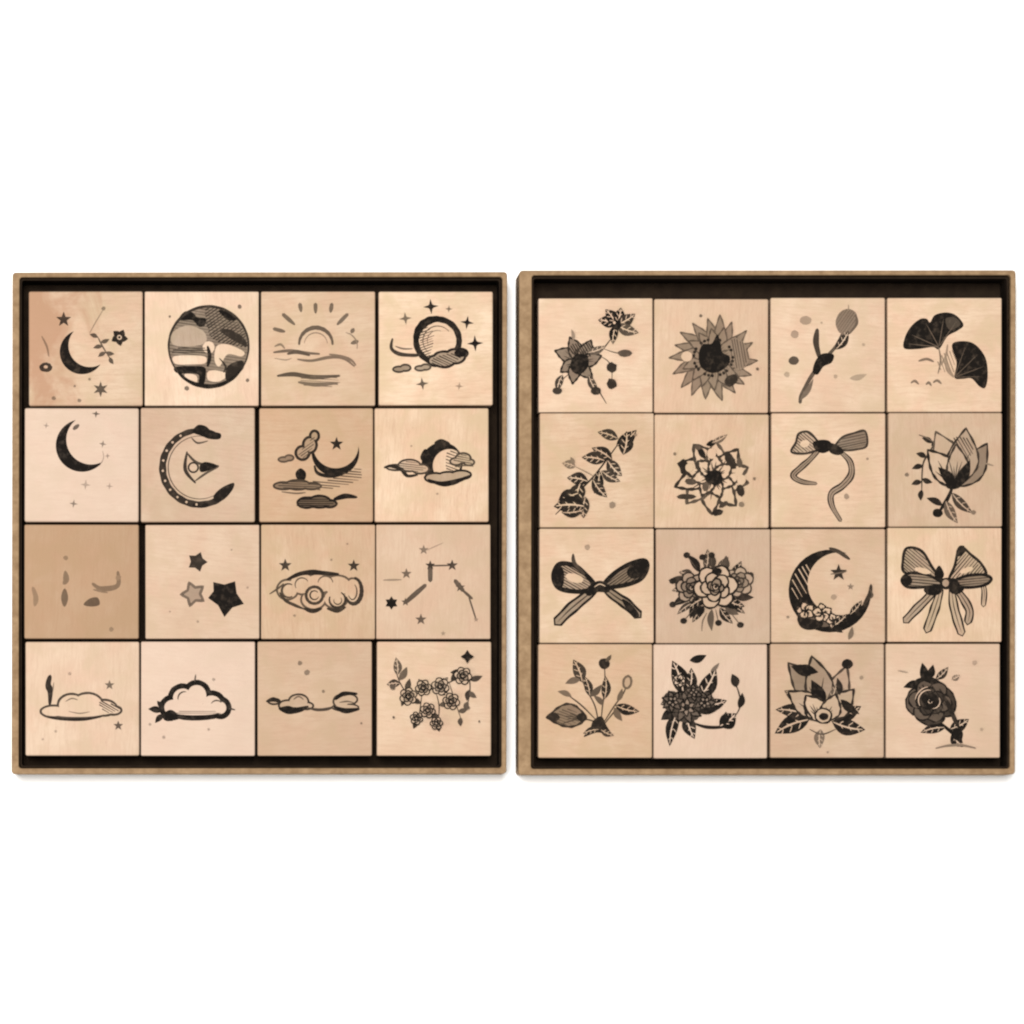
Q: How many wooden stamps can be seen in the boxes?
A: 32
